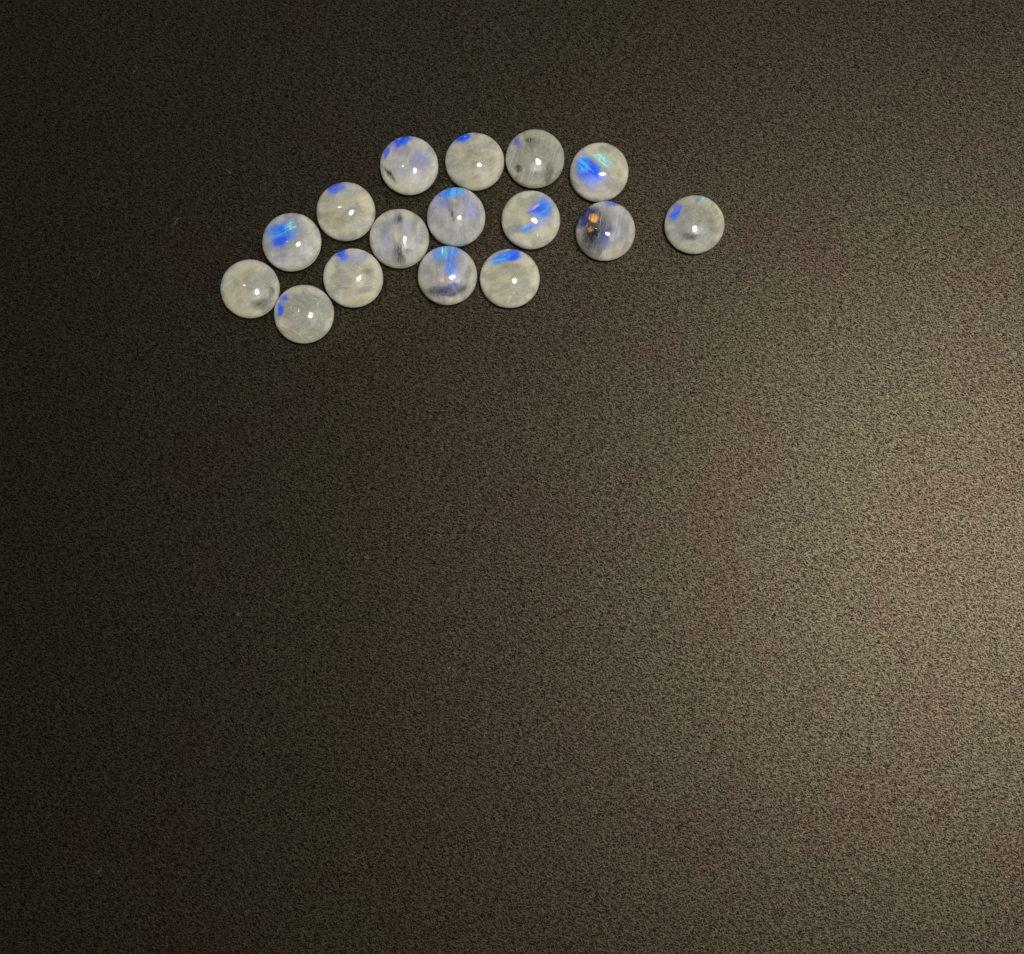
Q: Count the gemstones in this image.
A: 16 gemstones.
